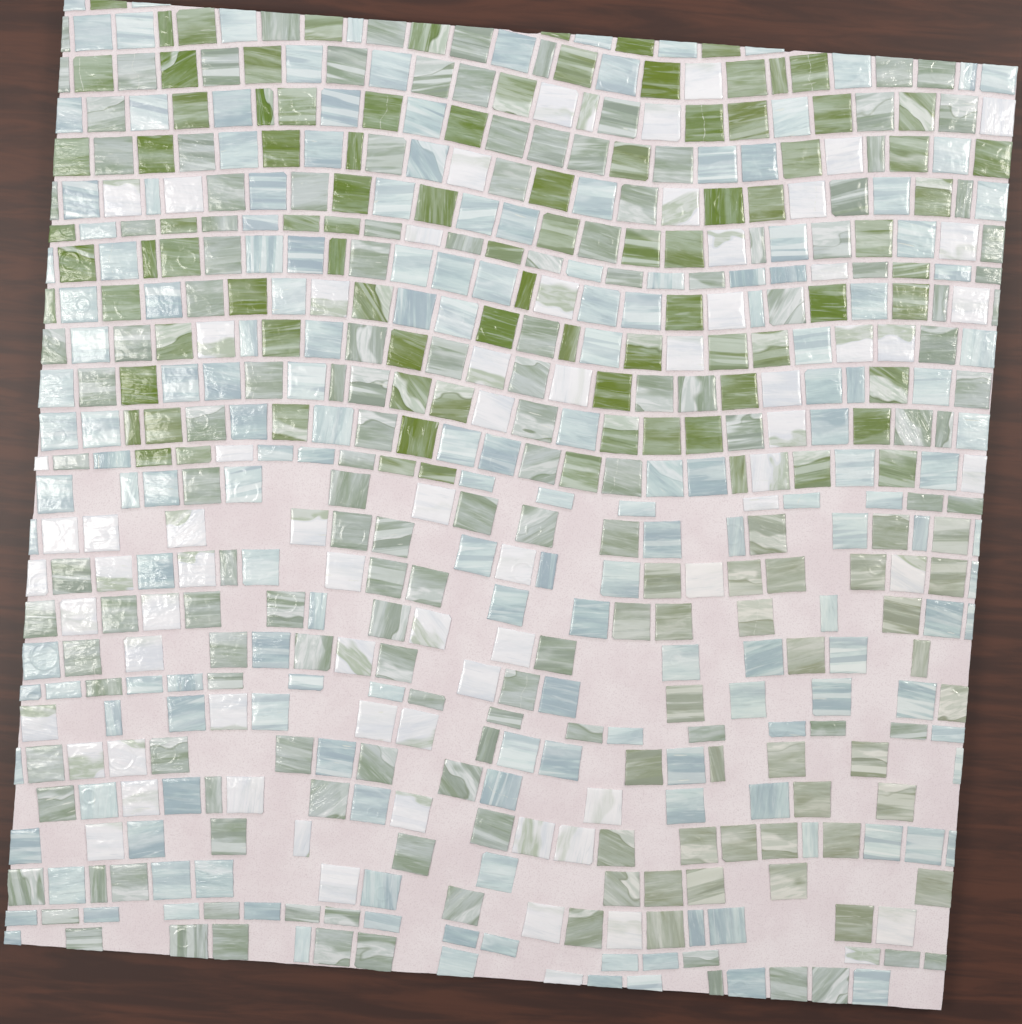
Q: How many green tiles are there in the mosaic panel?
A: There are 92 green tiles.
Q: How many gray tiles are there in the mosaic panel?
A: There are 173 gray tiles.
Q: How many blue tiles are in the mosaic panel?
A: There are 180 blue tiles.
